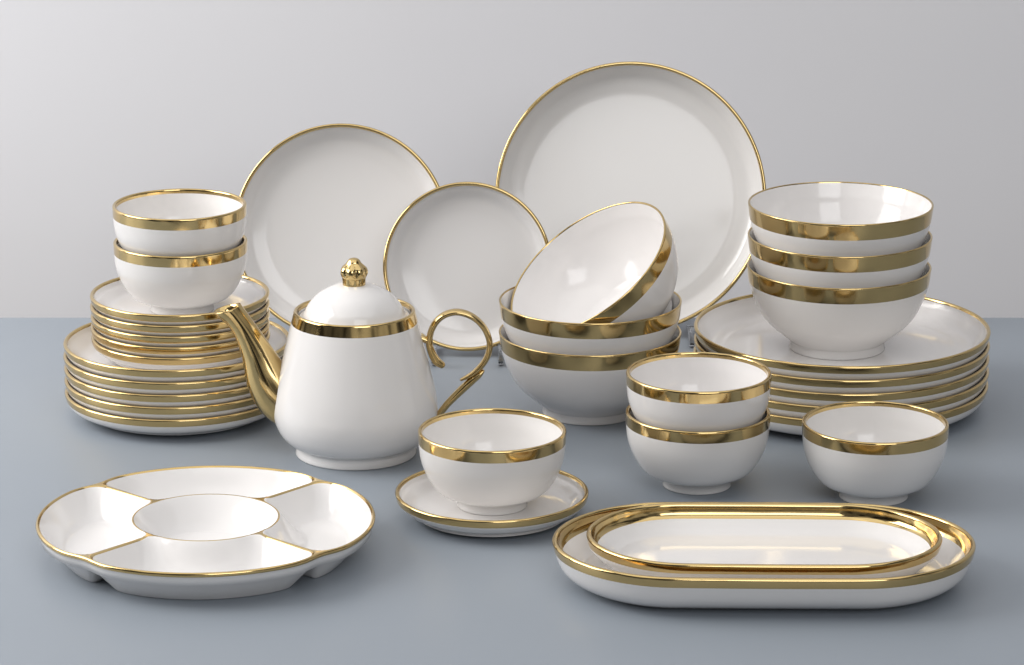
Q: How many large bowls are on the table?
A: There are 6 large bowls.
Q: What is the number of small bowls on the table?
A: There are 6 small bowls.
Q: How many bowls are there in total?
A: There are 12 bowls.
